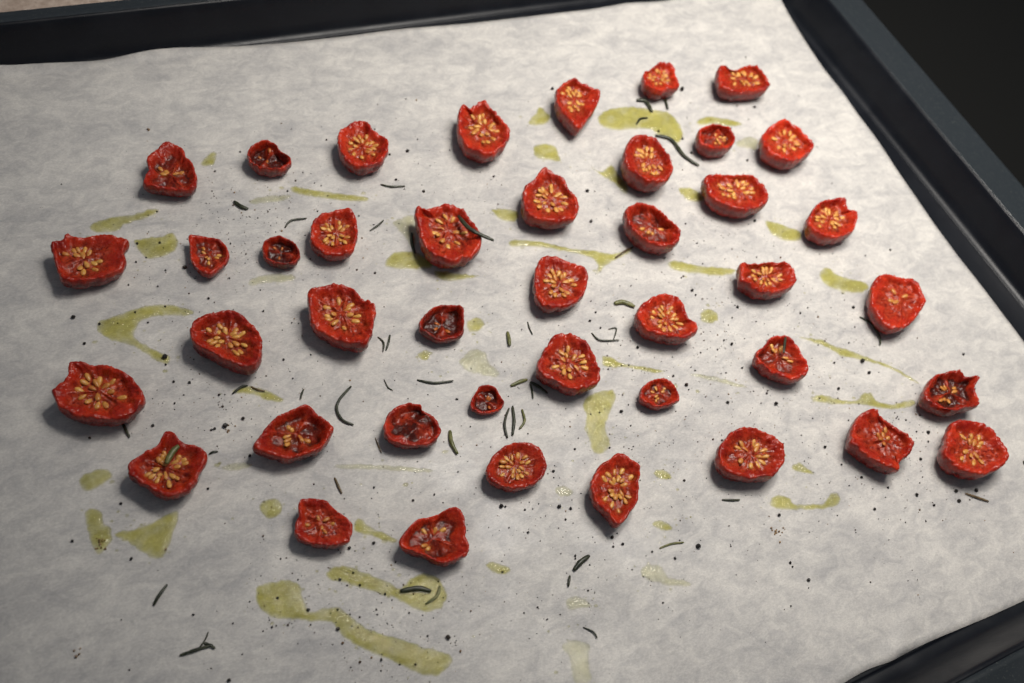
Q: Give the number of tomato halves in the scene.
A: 42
